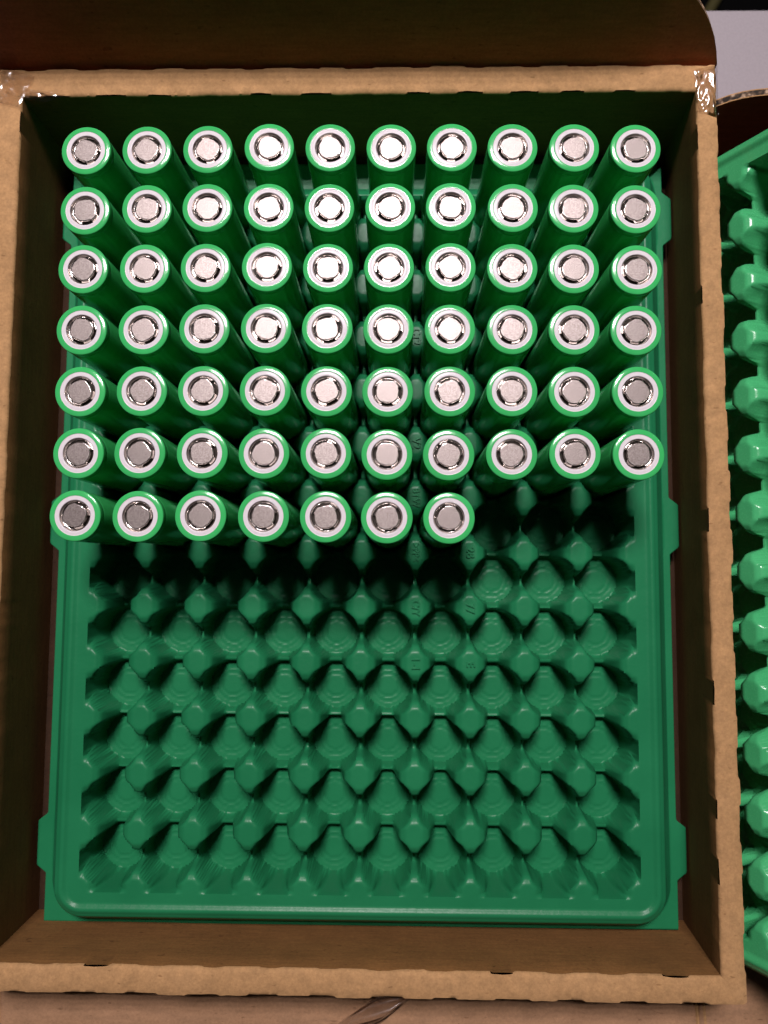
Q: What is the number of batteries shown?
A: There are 67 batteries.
